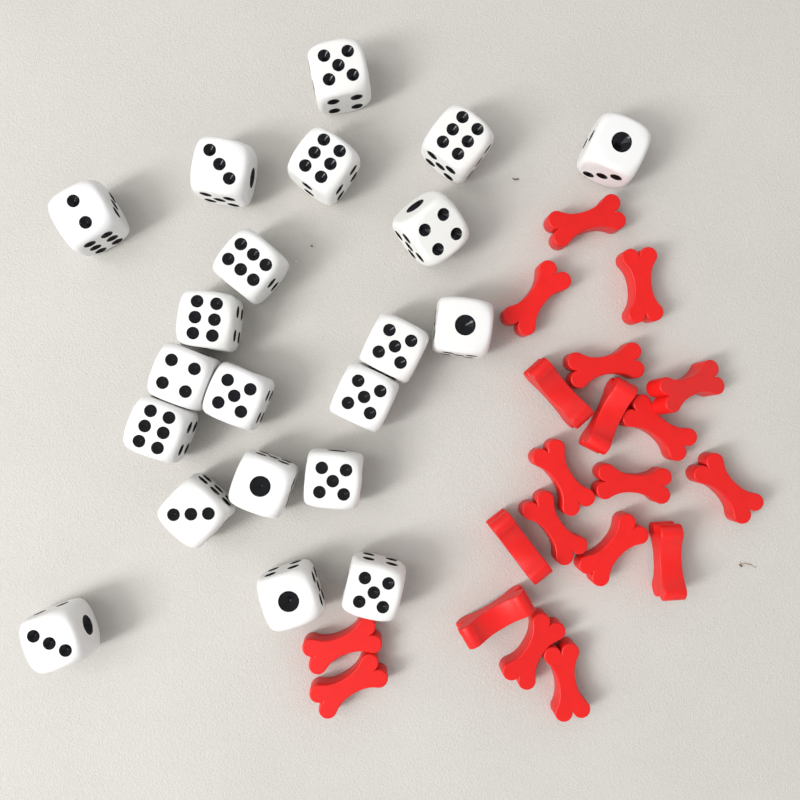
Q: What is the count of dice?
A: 21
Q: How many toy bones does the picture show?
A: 20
